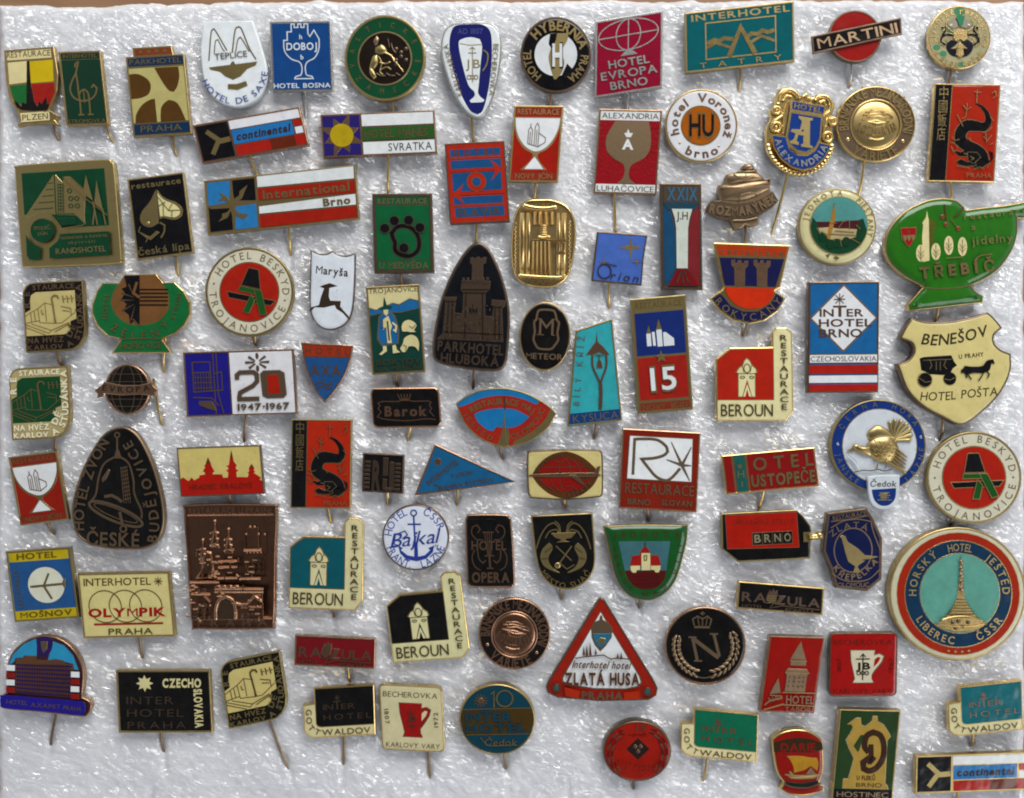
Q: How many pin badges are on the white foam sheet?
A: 92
